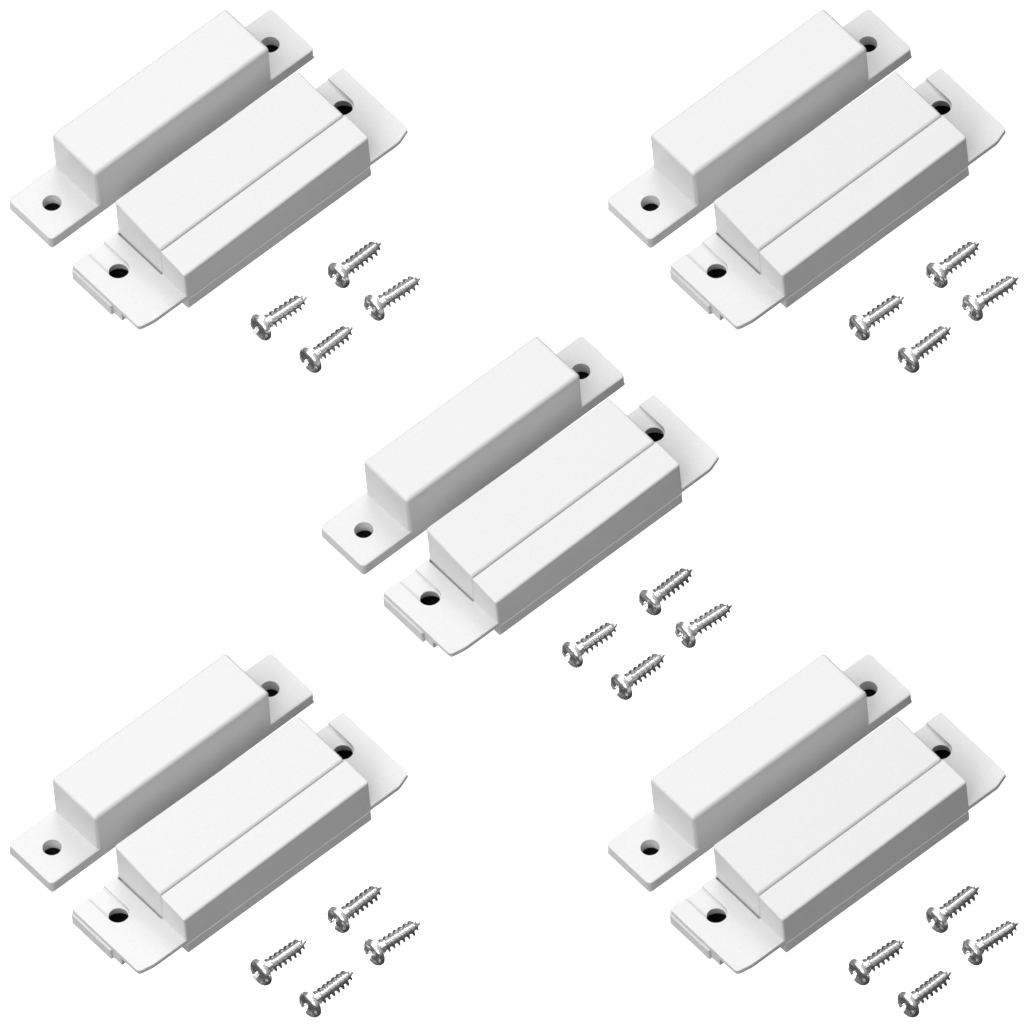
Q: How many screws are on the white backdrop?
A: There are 20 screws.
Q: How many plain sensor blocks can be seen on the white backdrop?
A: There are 5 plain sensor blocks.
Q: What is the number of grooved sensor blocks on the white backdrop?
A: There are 5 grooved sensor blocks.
